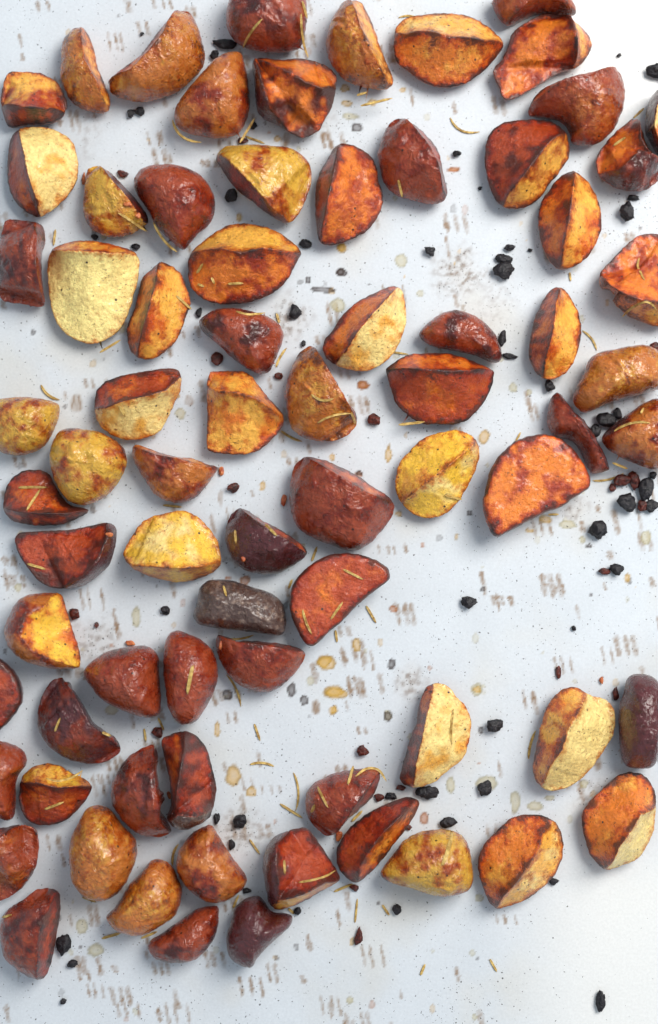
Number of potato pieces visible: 75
